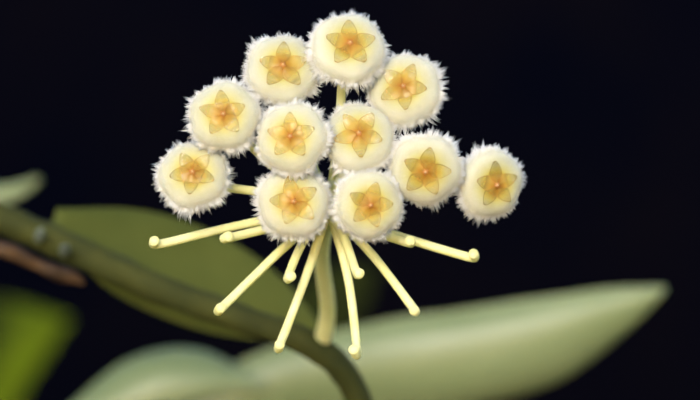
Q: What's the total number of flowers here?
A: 11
